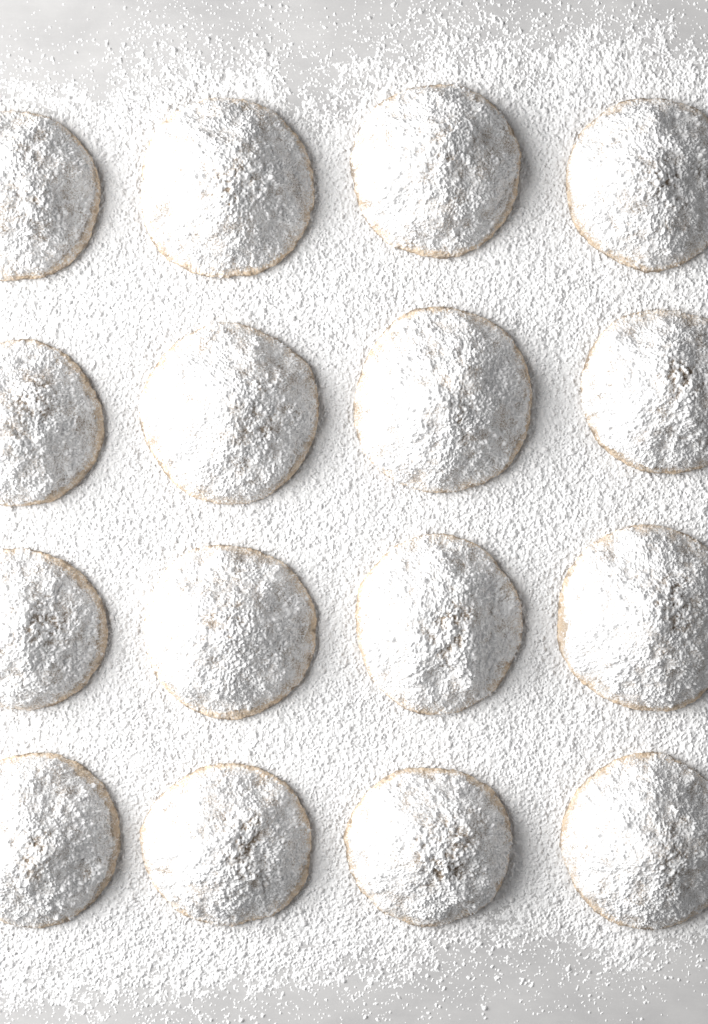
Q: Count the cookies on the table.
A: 16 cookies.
